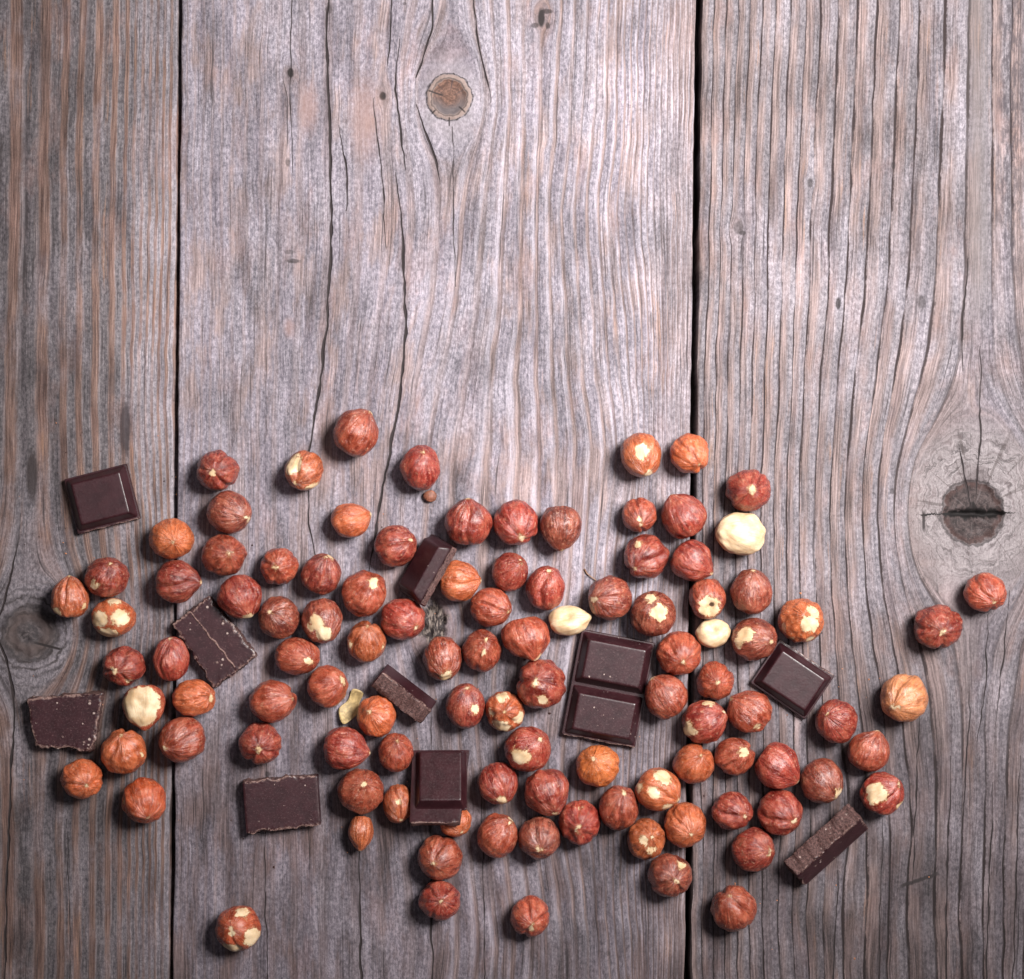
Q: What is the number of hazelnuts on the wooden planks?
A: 104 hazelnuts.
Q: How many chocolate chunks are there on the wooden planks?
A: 10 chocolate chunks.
